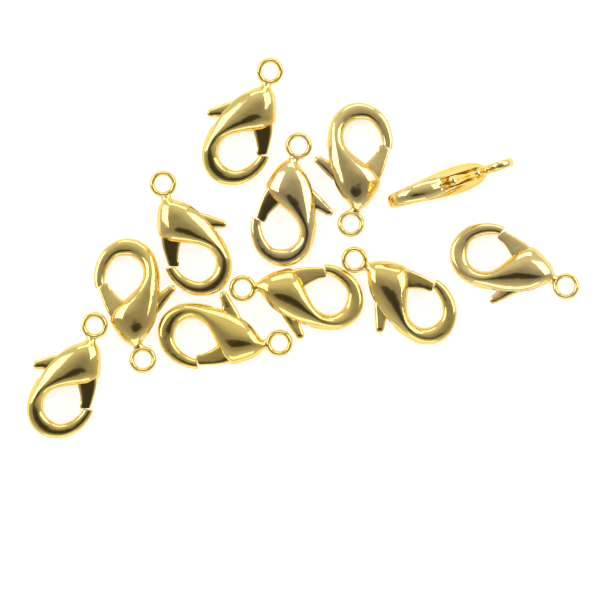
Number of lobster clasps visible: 11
